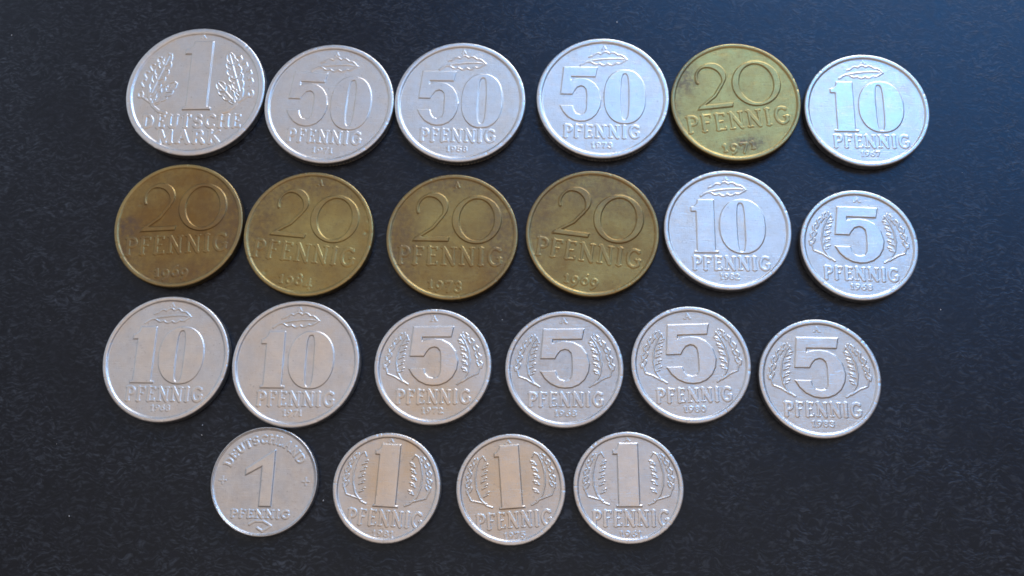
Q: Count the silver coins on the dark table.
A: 17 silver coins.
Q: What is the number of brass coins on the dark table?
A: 5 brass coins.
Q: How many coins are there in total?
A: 22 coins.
